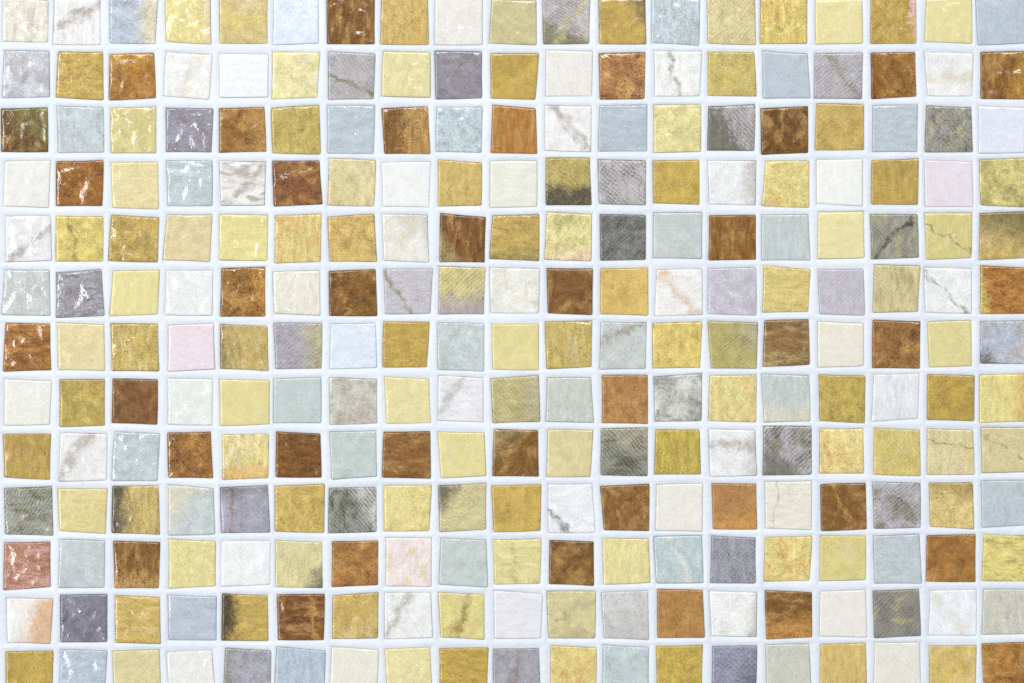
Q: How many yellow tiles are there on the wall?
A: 96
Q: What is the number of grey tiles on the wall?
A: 64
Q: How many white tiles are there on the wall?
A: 48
